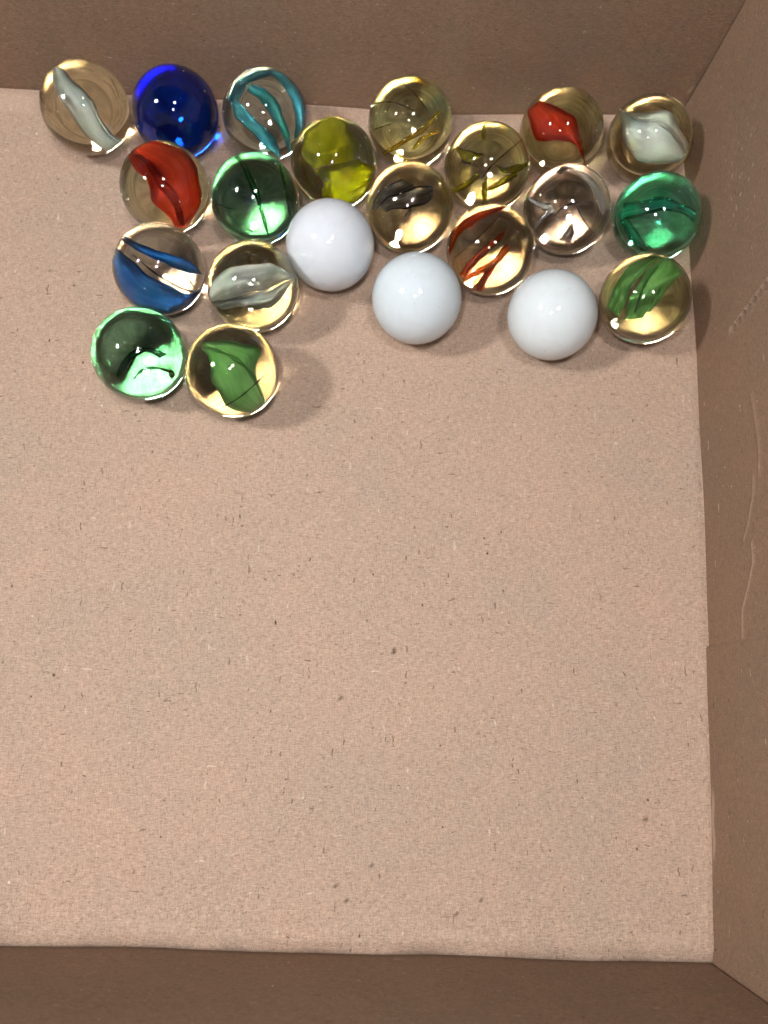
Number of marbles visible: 22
